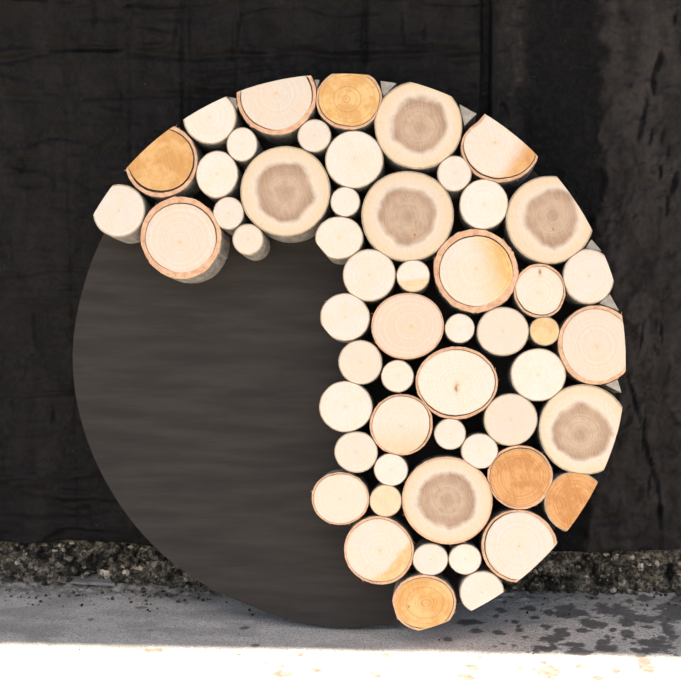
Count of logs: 55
